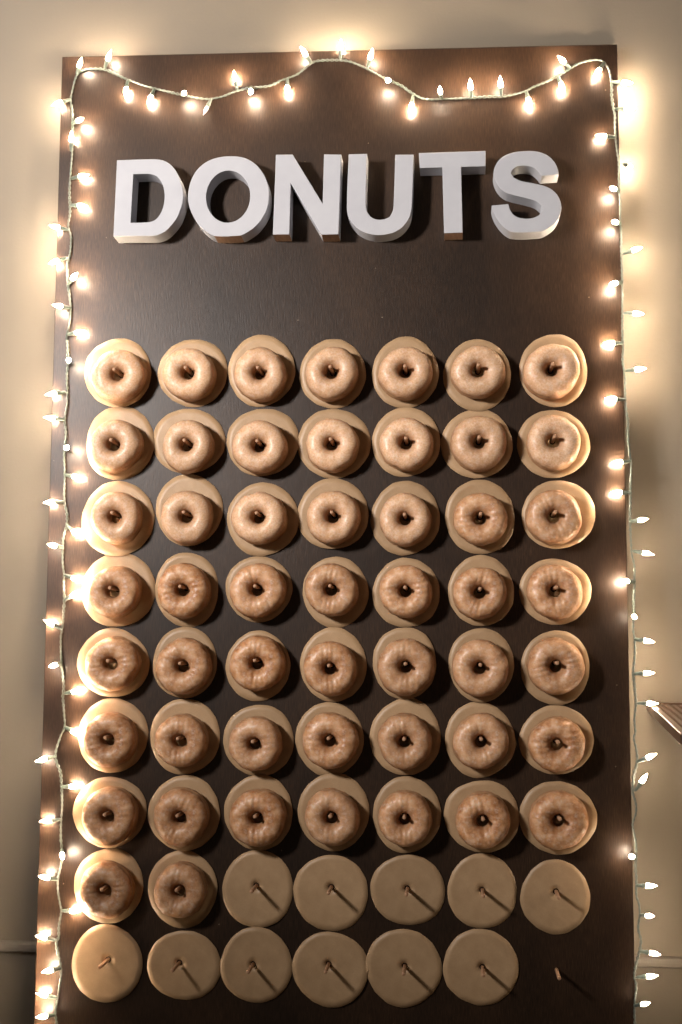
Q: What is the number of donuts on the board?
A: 51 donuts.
